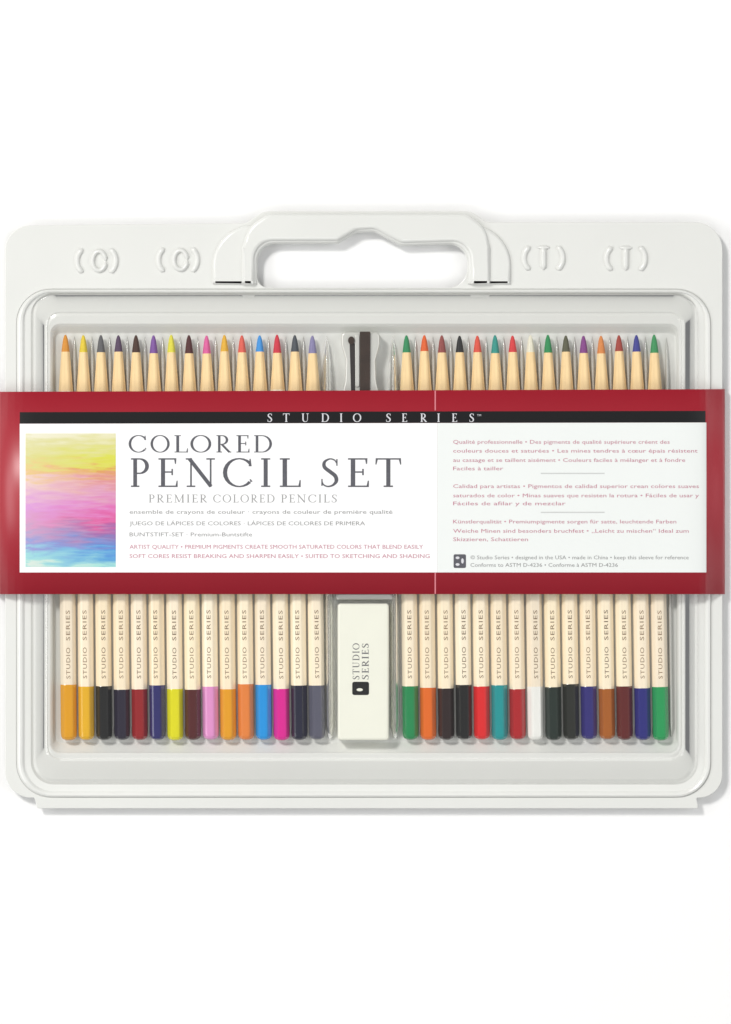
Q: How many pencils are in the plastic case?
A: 30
